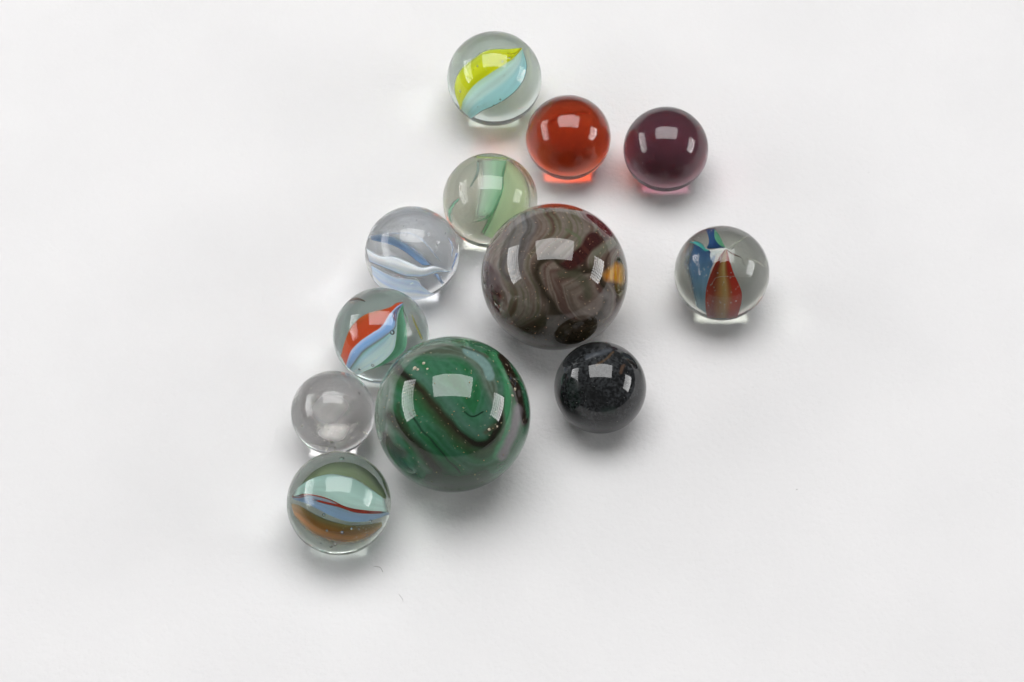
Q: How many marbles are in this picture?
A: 12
